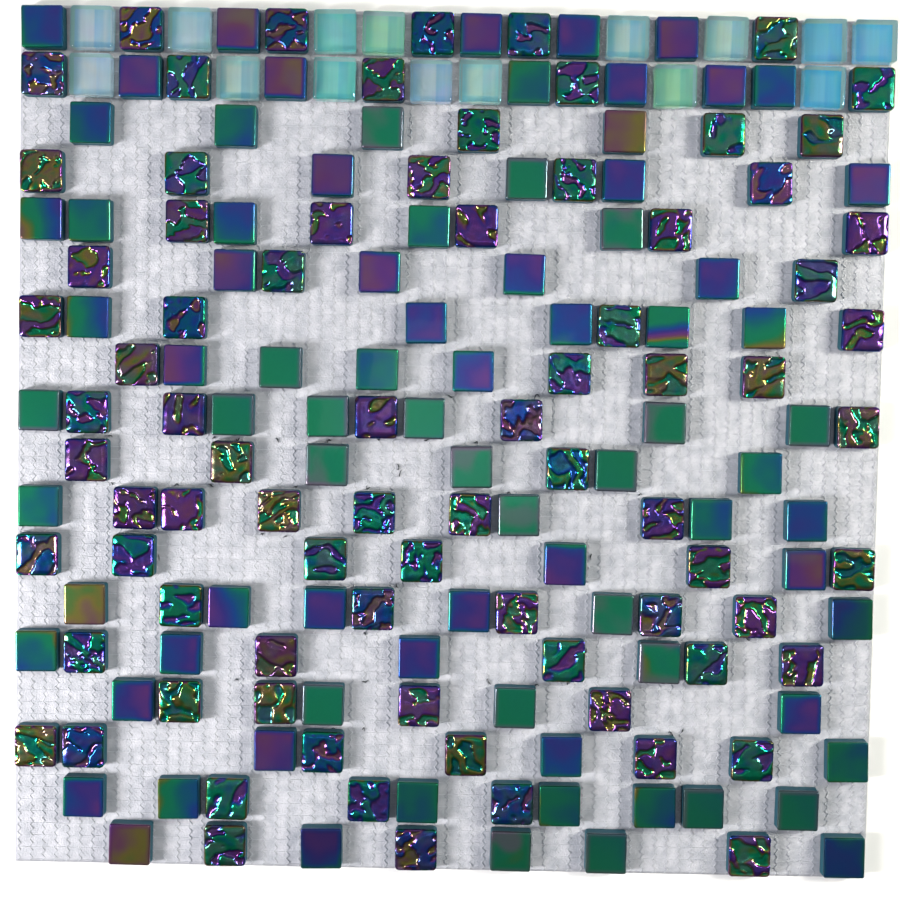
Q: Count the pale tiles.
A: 15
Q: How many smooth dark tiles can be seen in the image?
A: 82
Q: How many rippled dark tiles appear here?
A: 80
